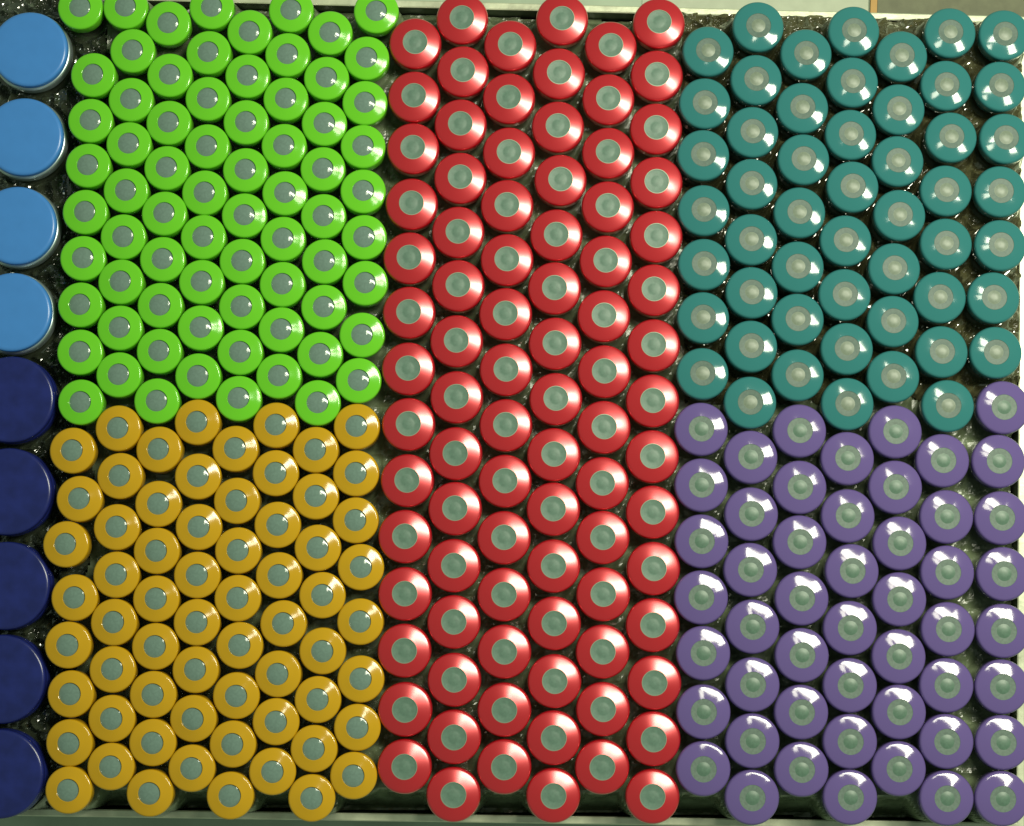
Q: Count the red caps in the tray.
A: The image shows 87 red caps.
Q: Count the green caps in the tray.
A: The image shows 72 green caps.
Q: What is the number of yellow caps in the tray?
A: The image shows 64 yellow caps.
